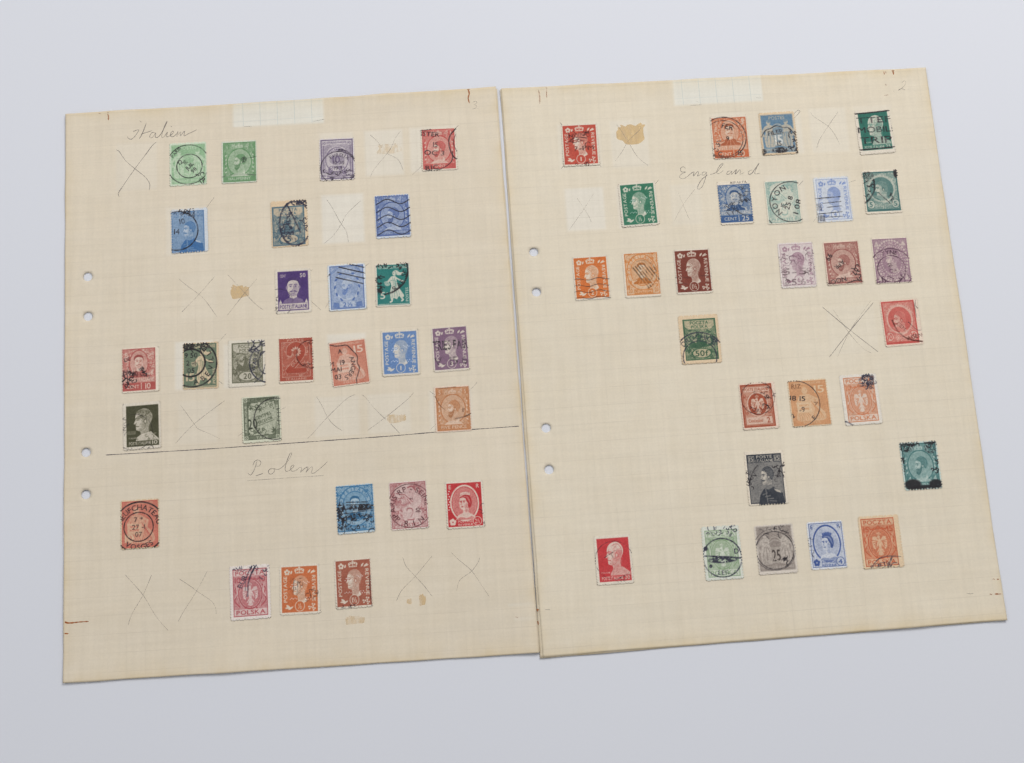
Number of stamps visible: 54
